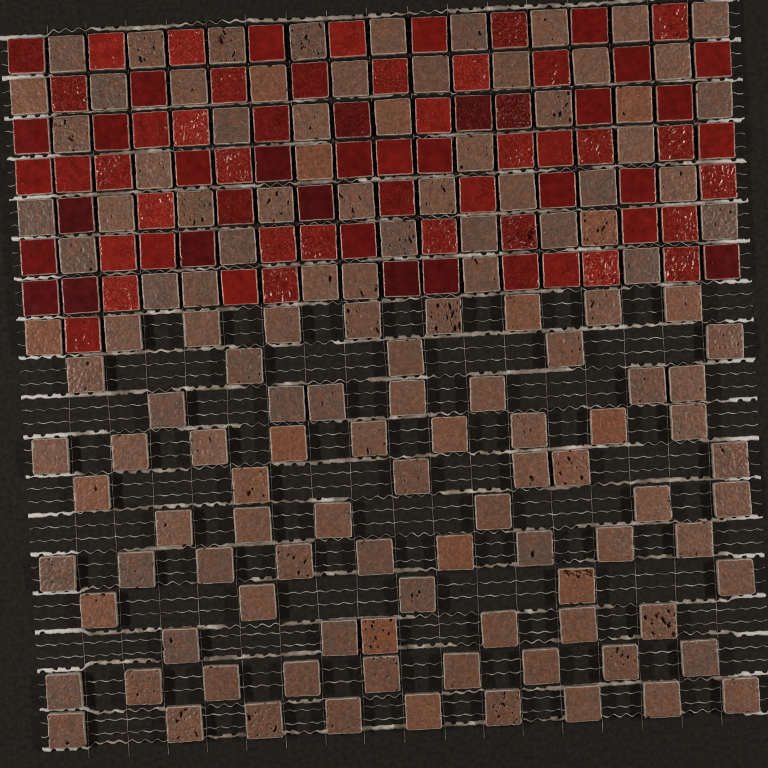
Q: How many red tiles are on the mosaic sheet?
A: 76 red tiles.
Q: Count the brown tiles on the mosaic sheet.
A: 131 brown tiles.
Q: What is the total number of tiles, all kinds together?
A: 207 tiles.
